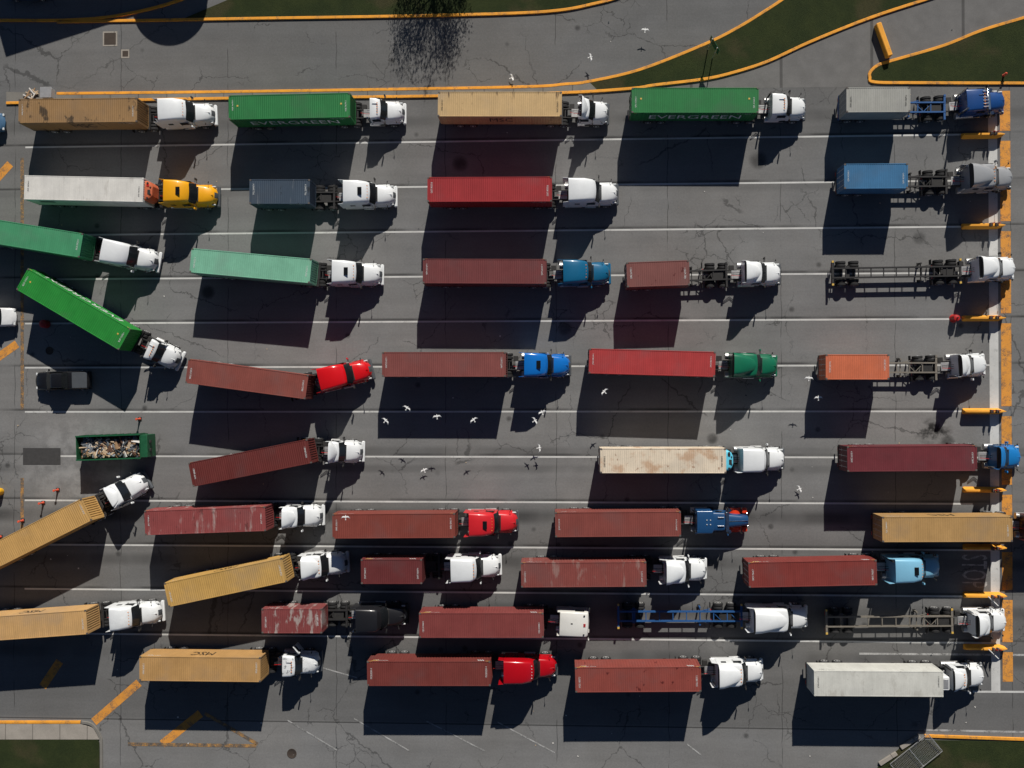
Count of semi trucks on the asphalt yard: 40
